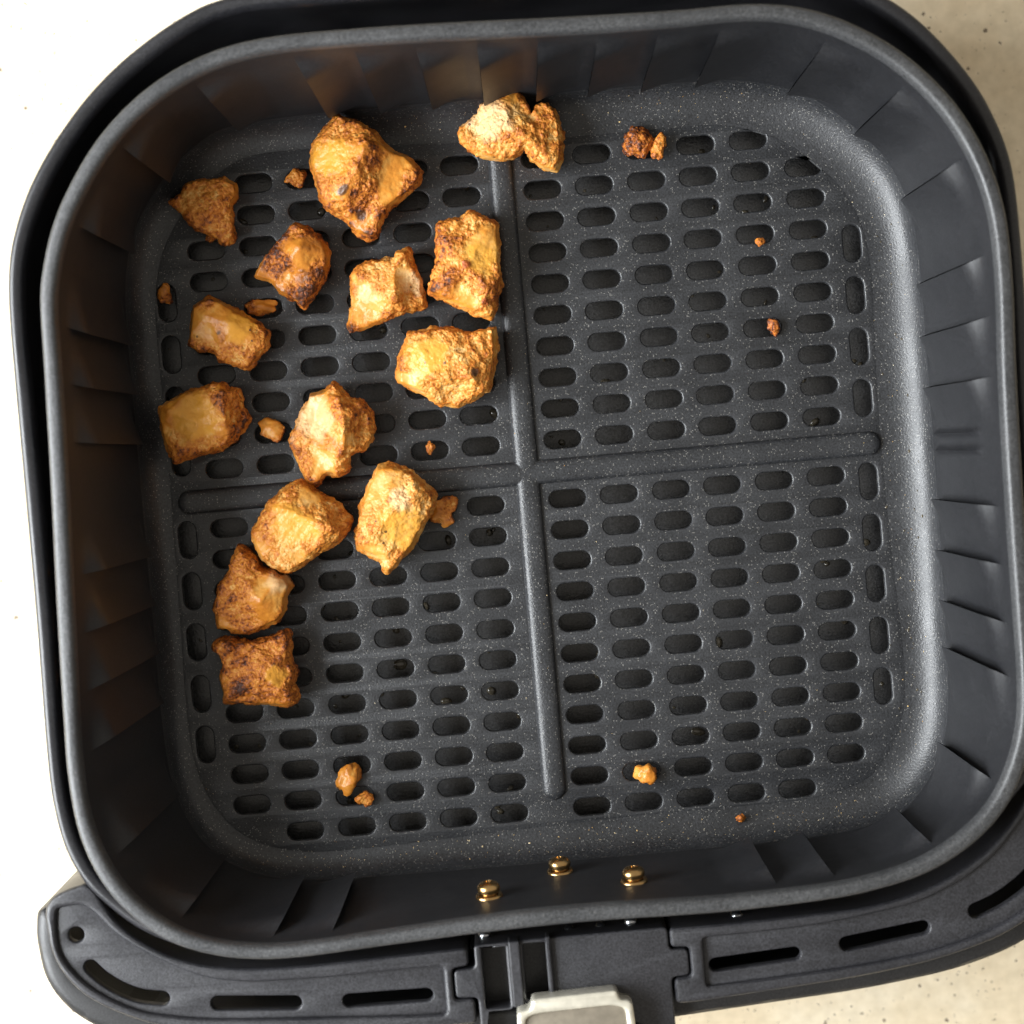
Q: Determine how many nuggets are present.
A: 14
